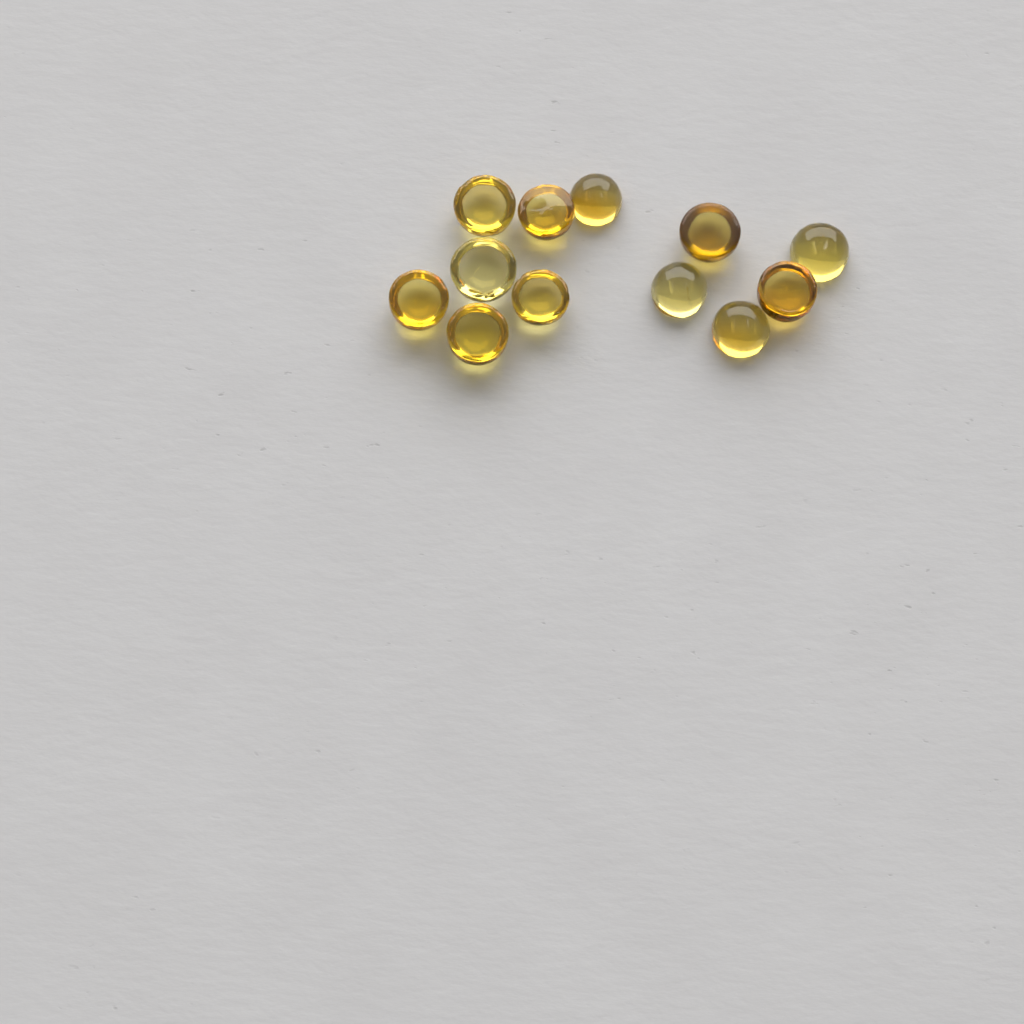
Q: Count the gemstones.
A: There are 12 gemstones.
